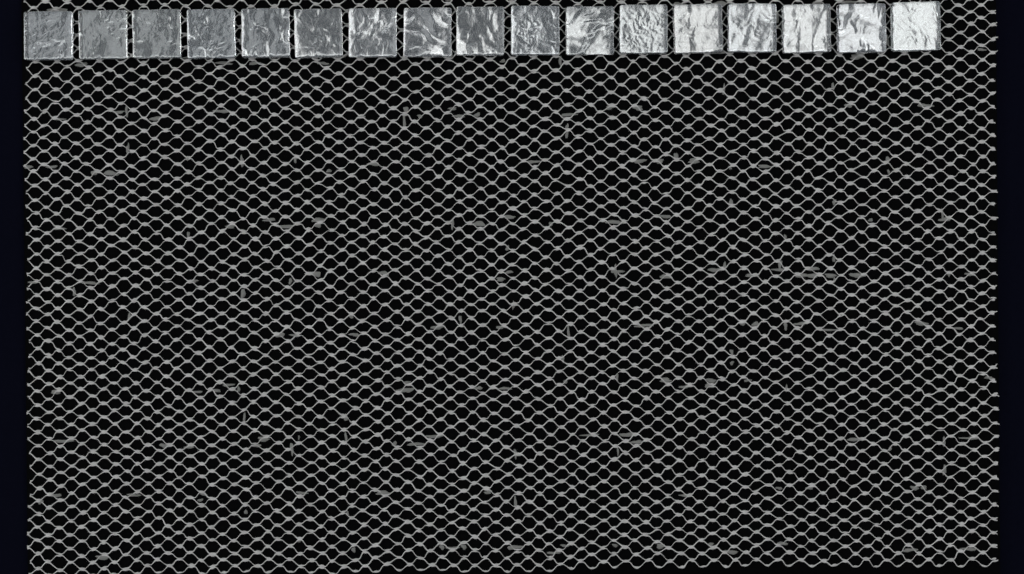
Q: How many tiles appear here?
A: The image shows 17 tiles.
